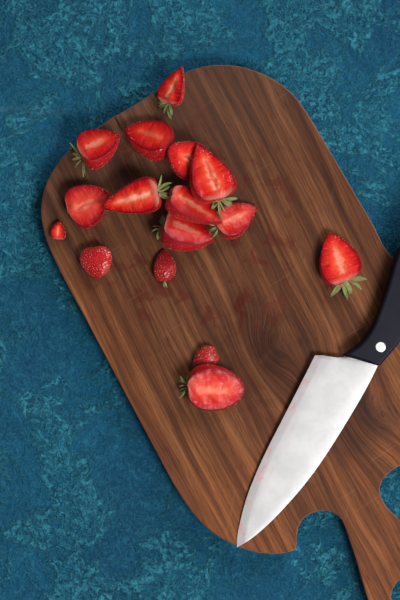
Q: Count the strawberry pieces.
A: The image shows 16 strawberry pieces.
